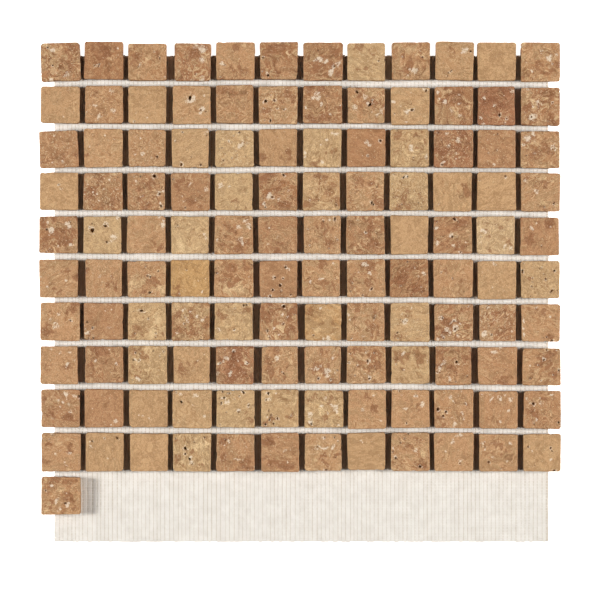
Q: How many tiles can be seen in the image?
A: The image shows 121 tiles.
